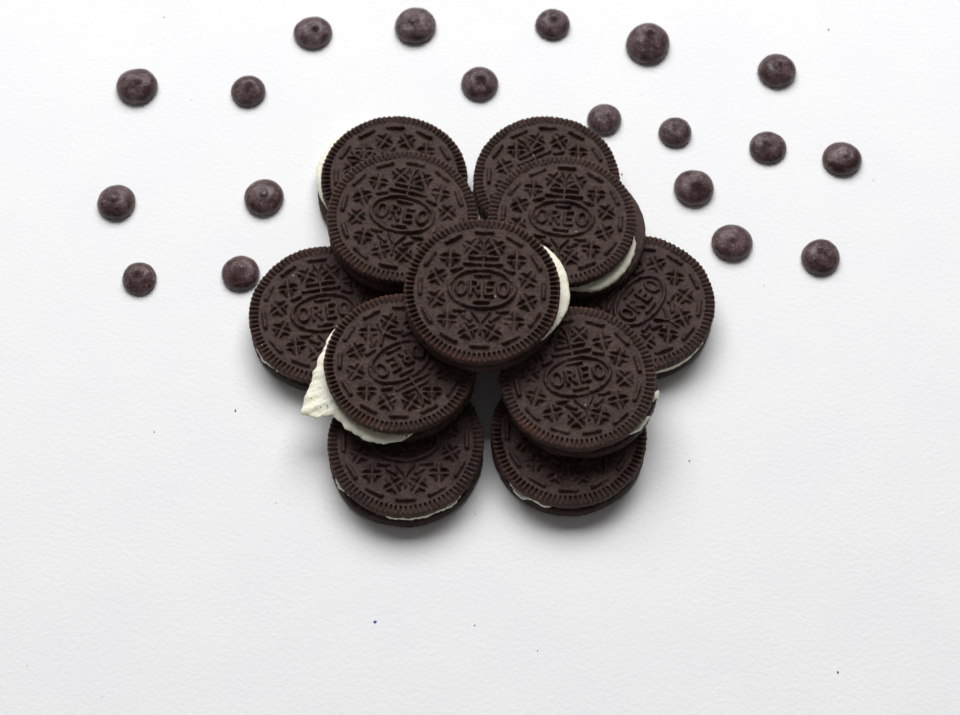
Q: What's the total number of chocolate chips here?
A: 19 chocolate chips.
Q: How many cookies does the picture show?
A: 11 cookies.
